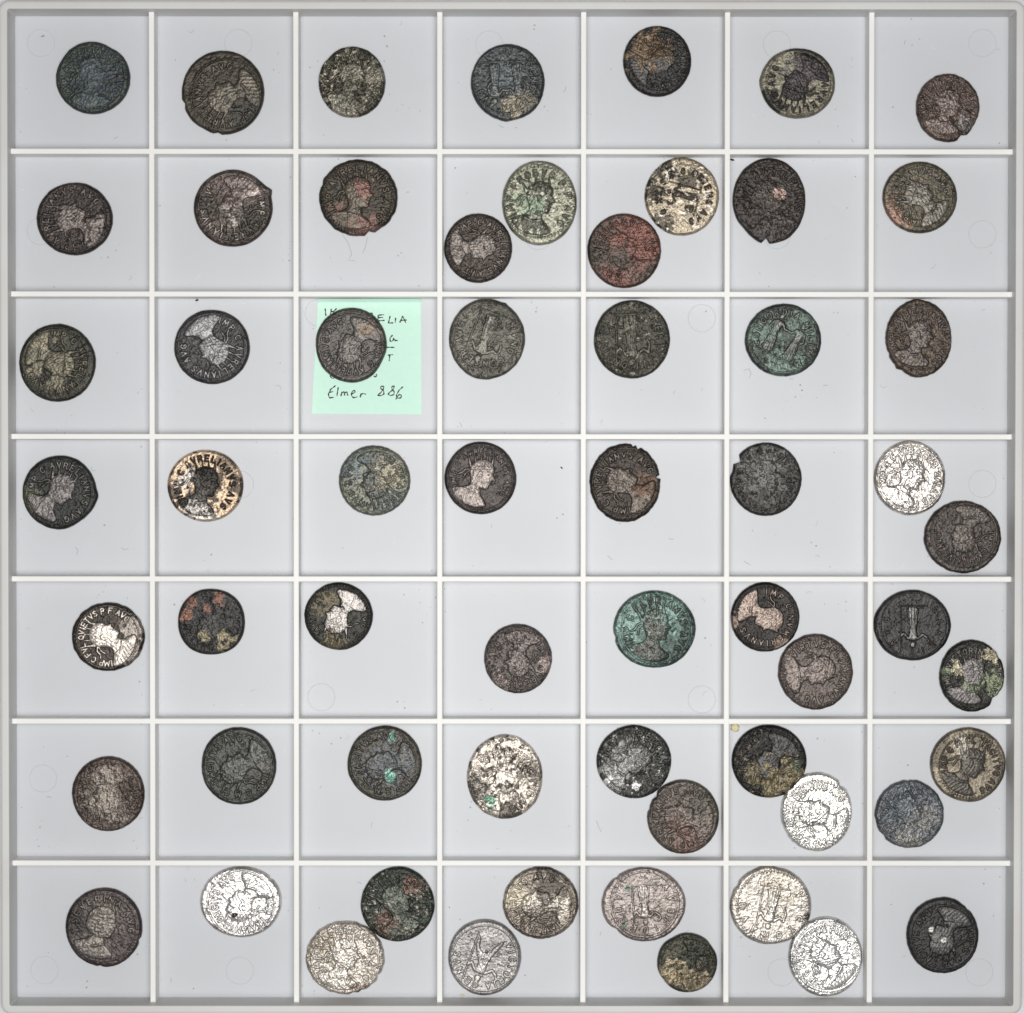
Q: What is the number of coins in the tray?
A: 61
